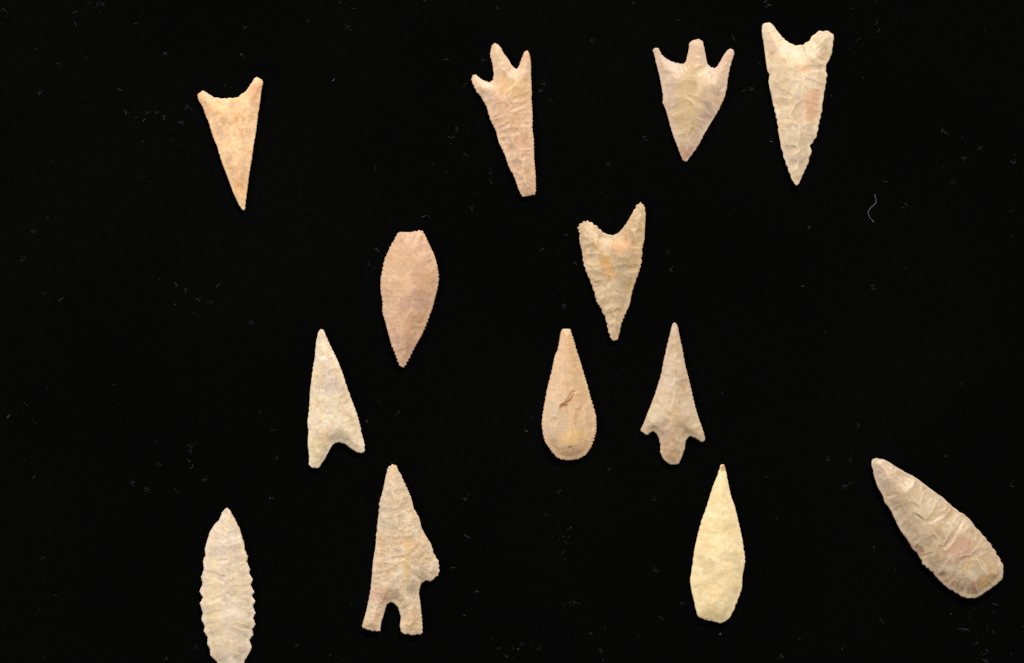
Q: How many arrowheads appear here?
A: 13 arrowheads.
